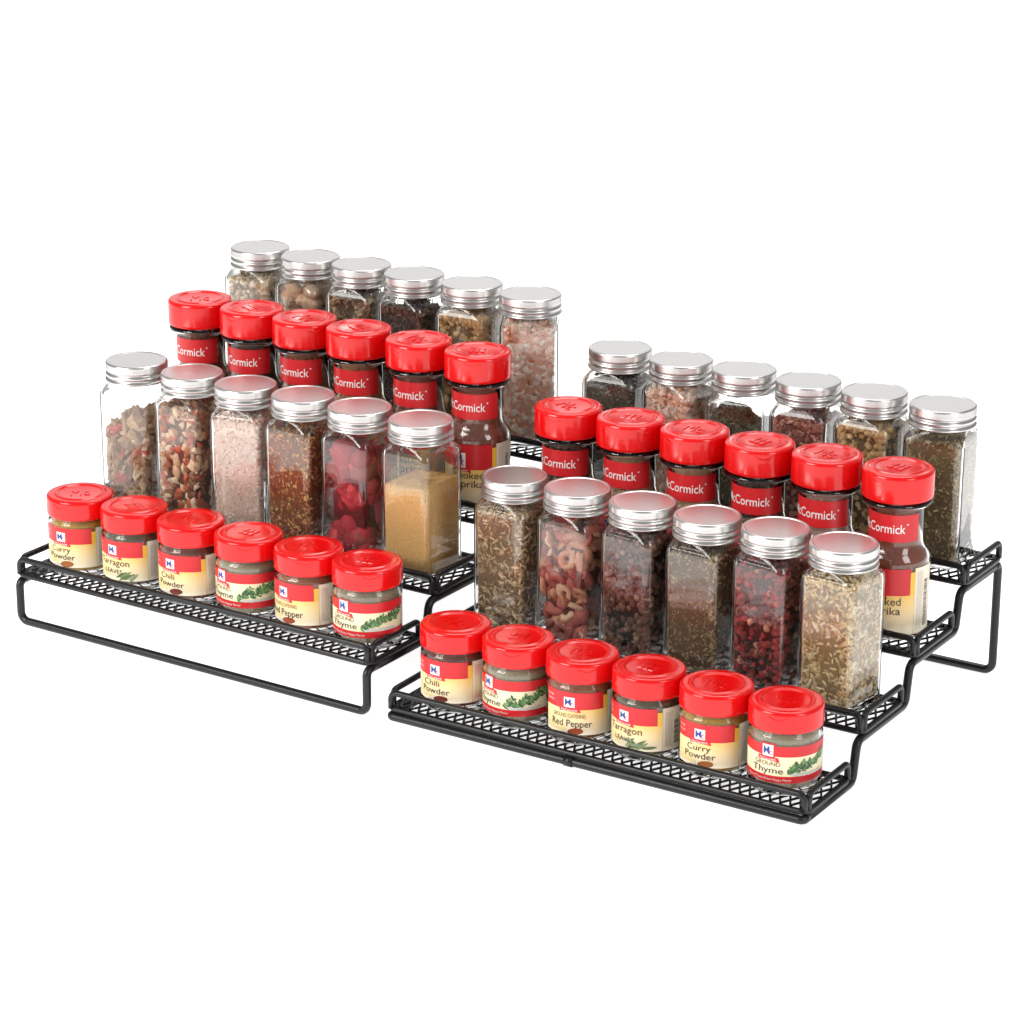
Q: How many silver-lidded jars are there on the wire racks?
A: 24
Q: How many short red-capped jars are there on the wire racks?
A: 12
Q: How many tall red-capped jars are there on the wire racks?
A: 12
